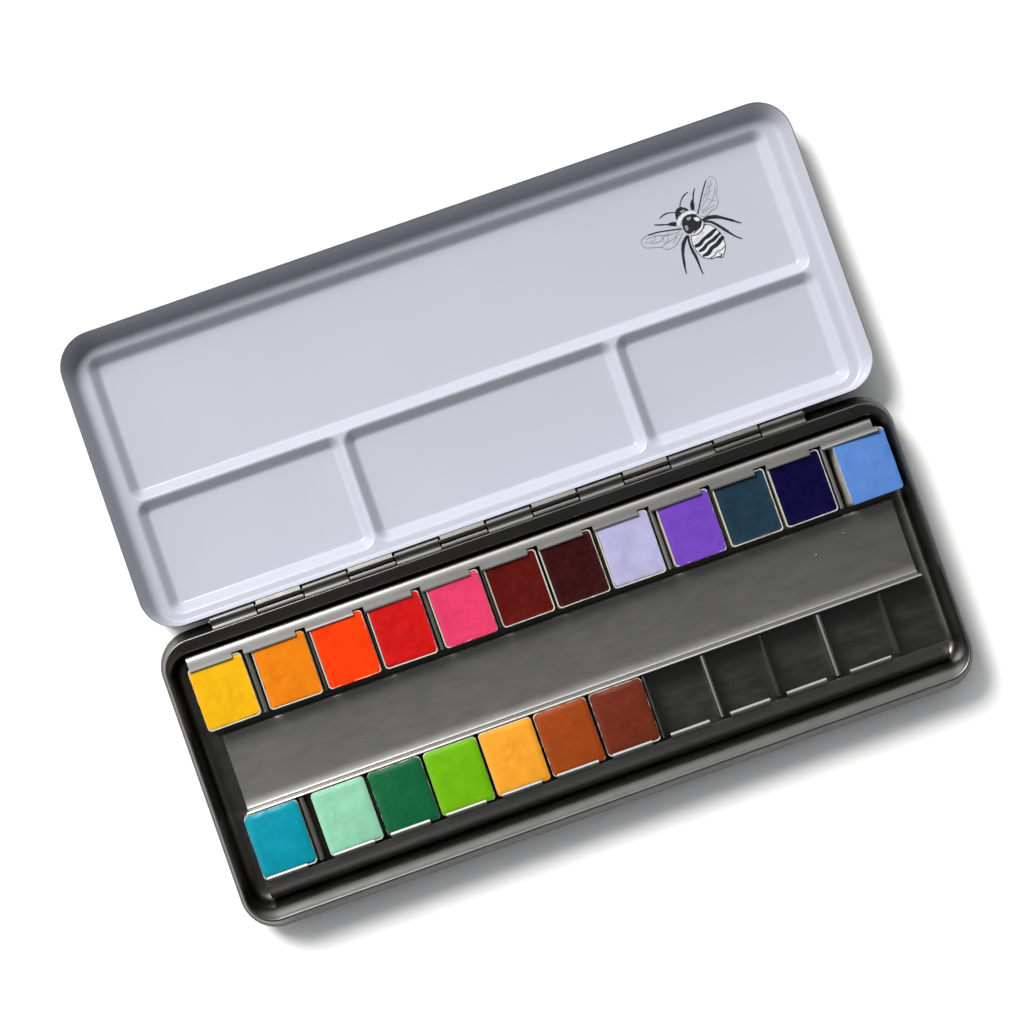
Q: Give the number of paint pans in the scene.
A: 19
